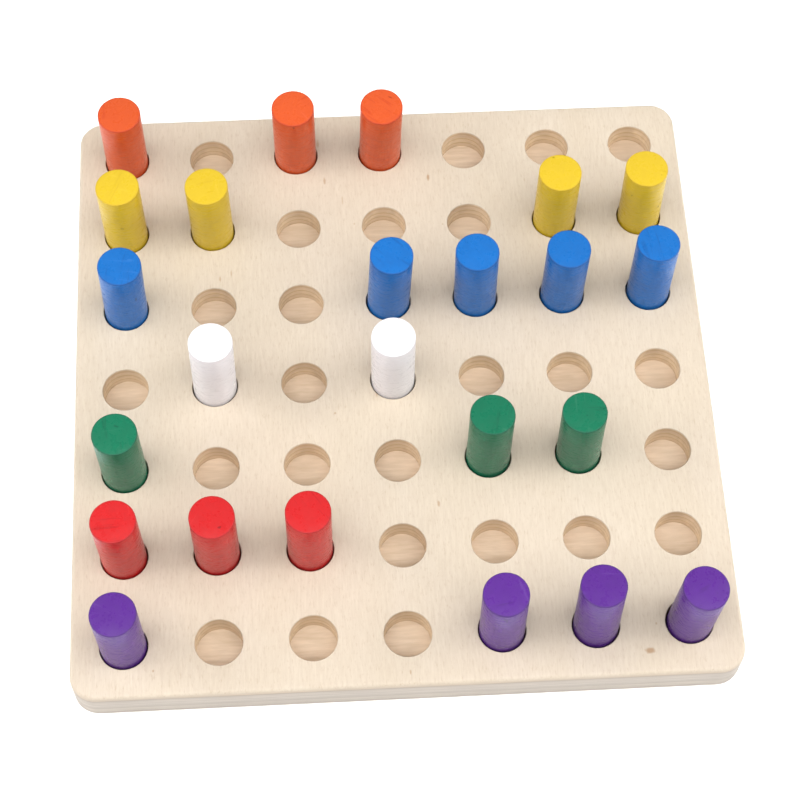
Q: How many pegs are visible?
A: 24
